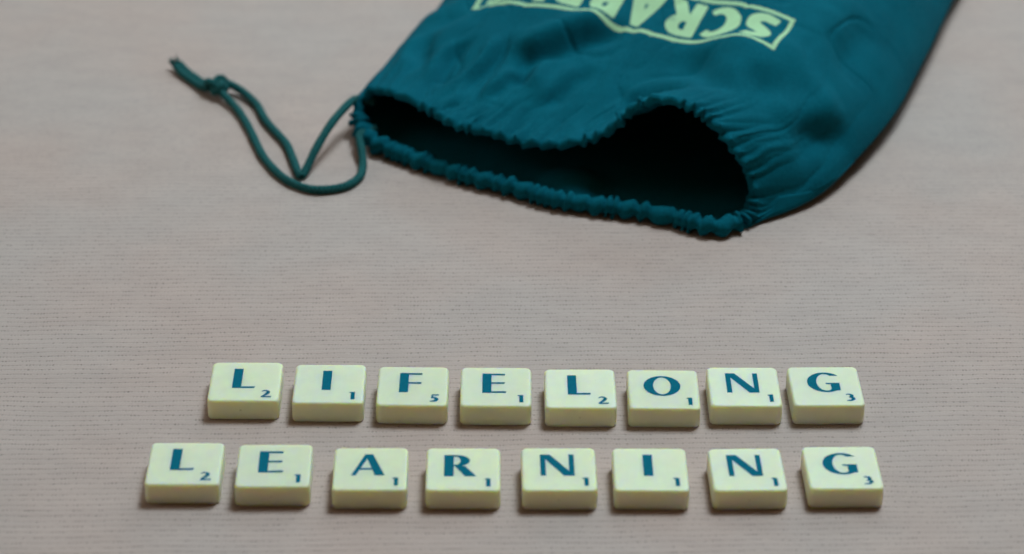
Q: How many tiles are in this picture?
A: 16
